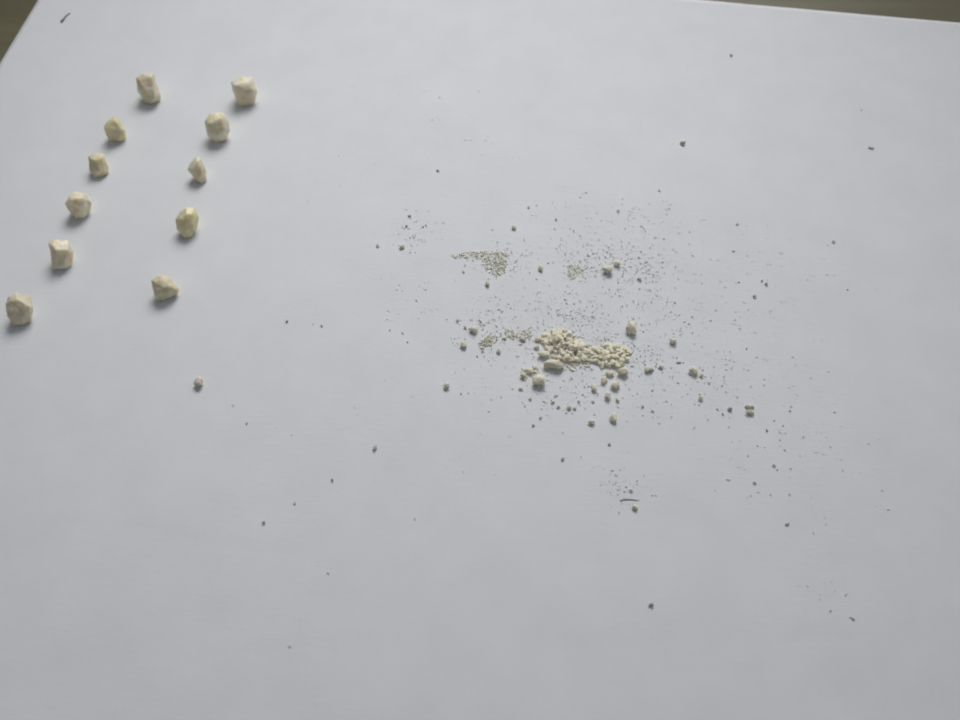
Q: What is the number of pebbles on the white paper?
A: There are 11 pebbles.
